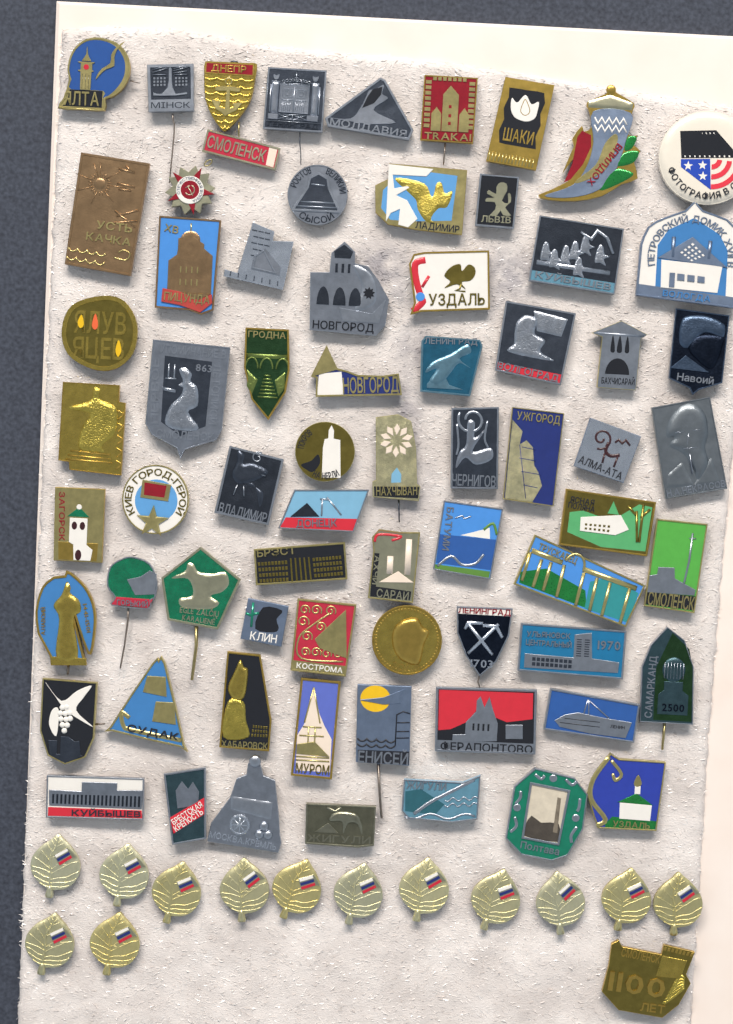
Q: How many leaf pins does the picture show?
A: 13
